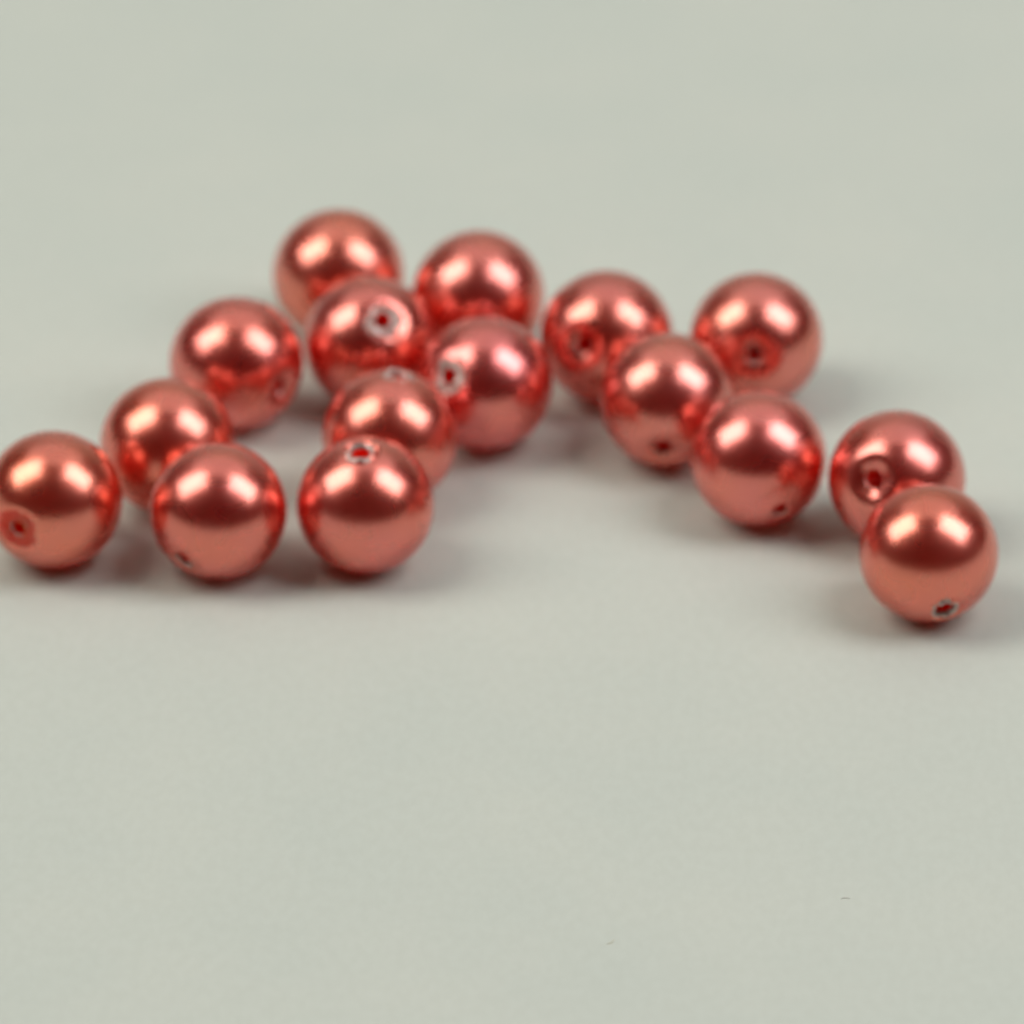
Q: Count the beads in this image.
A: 16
